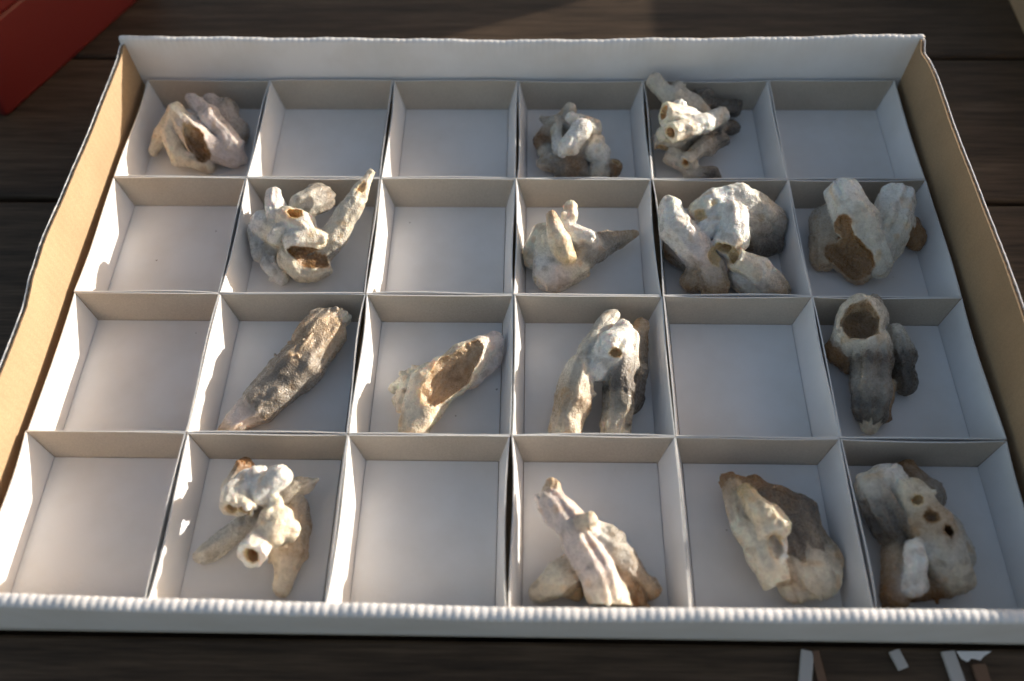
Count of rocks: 15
